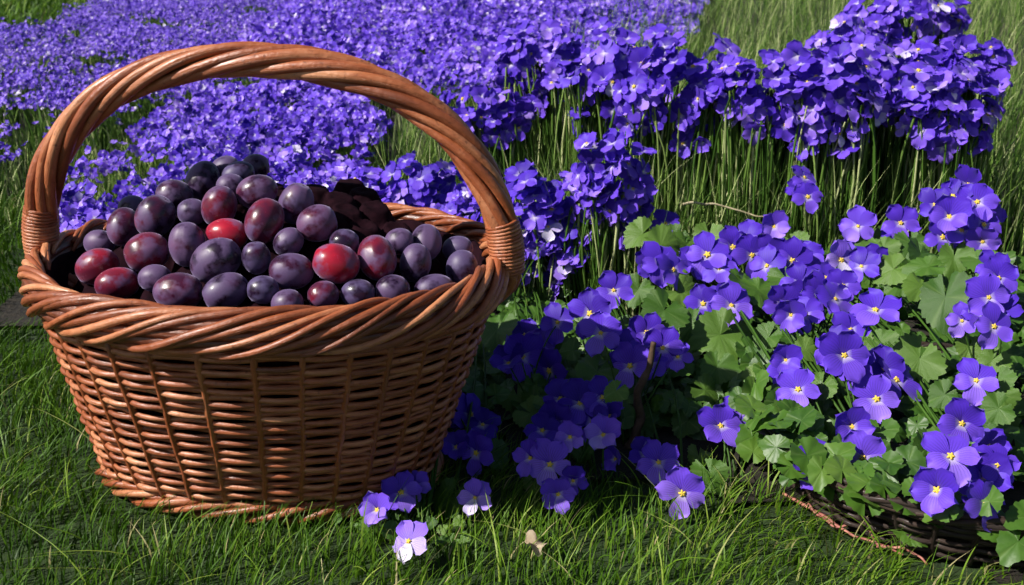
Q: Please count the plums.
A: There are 42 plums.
